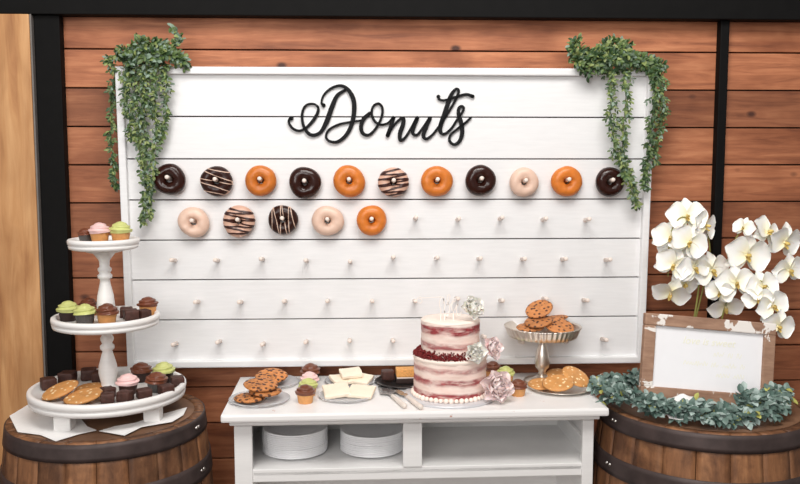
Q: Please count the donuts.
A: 16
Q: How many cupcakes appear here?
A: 19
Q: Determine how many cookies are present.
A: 16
